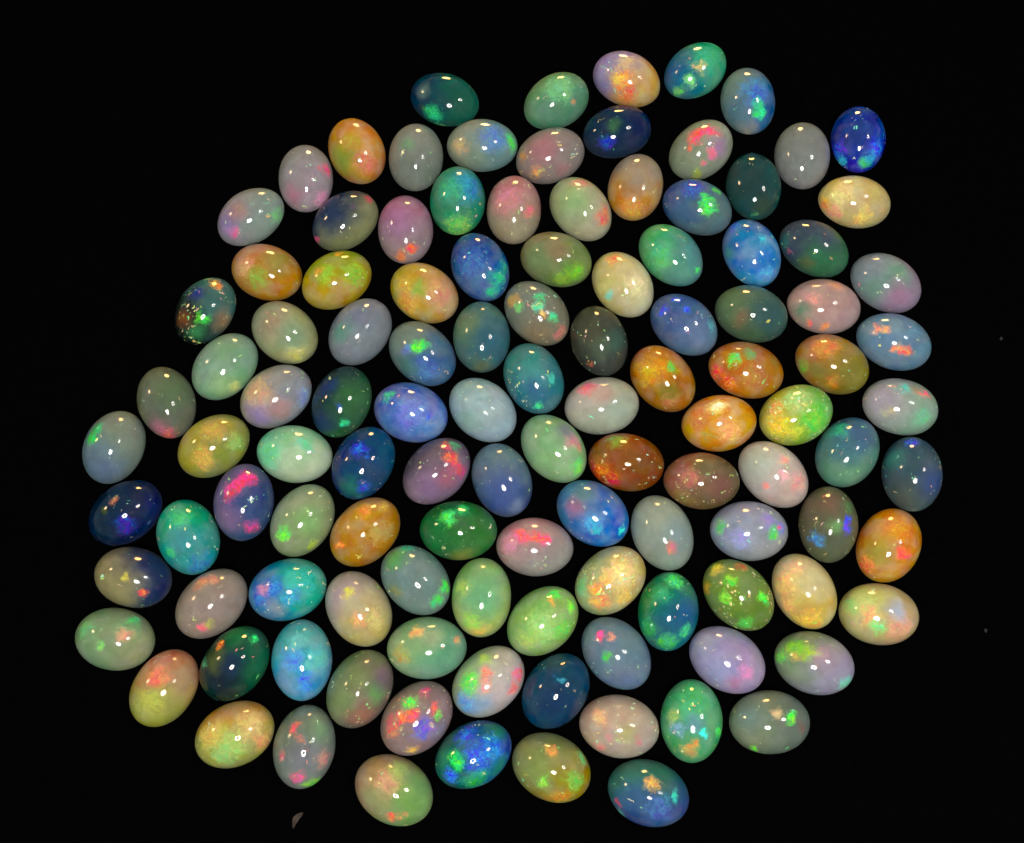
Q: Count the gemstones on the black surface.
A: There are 116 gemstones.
